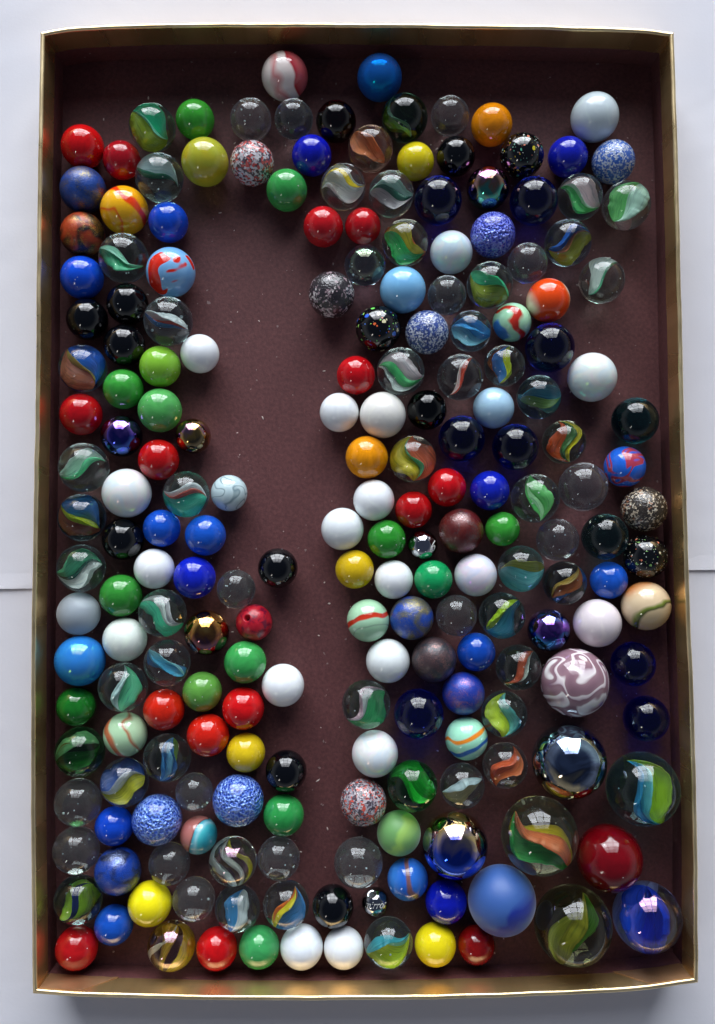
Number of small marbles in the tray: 200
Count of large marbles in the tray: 9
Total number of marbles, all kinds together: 209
